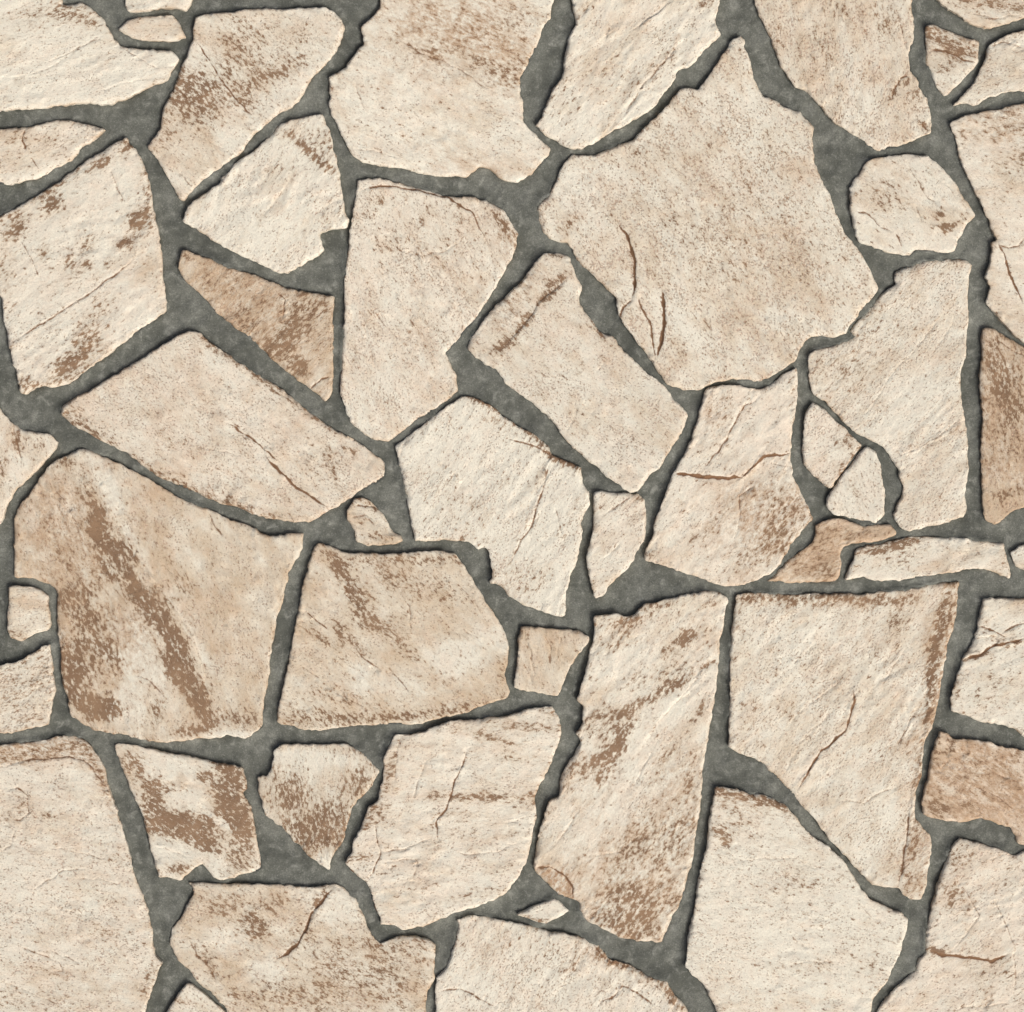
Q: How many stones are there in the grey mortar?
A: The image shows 51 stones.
